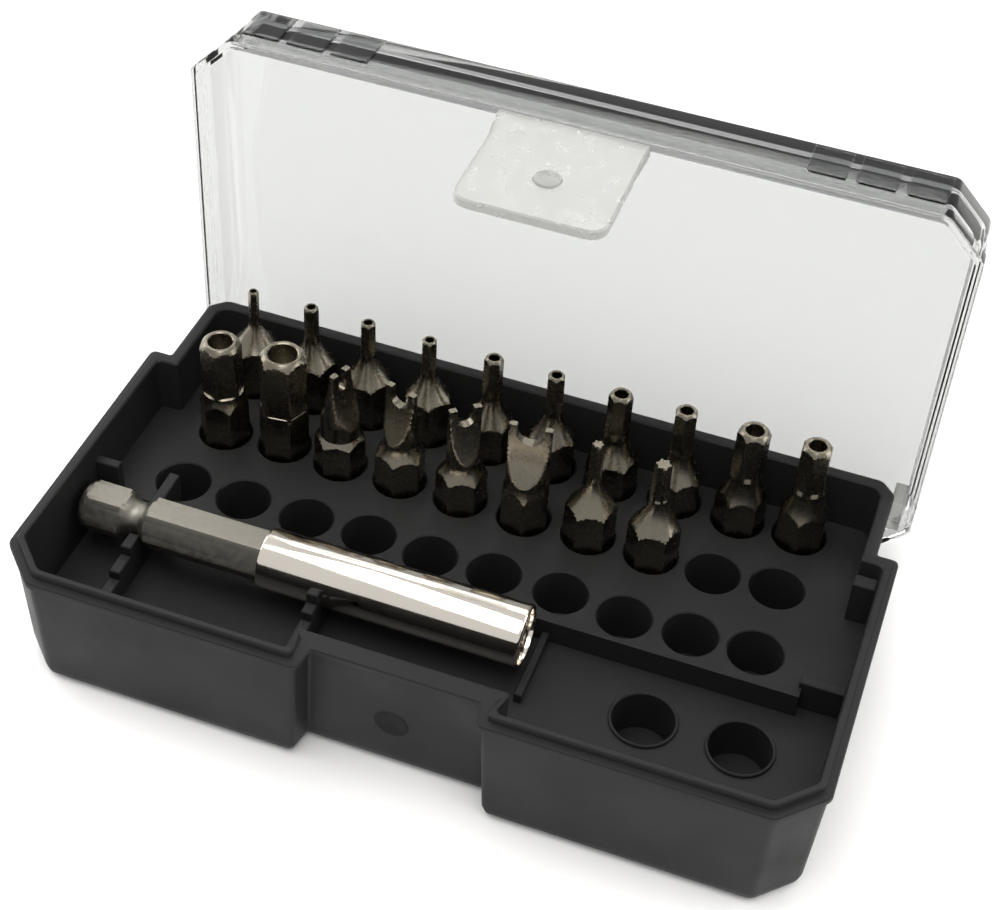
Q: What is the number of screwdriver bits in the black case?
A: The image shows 18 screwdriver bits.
